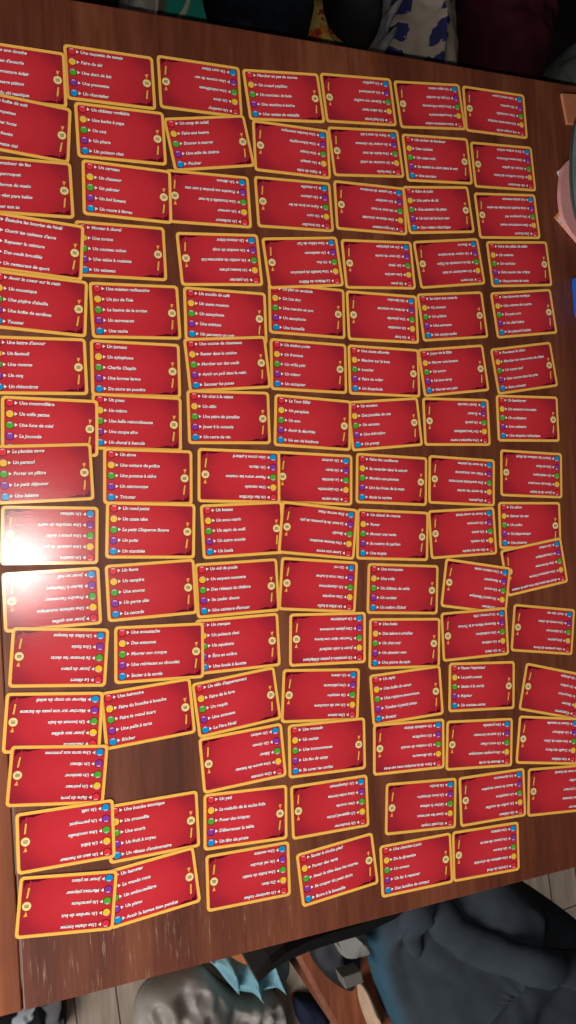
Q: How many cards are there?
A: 103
